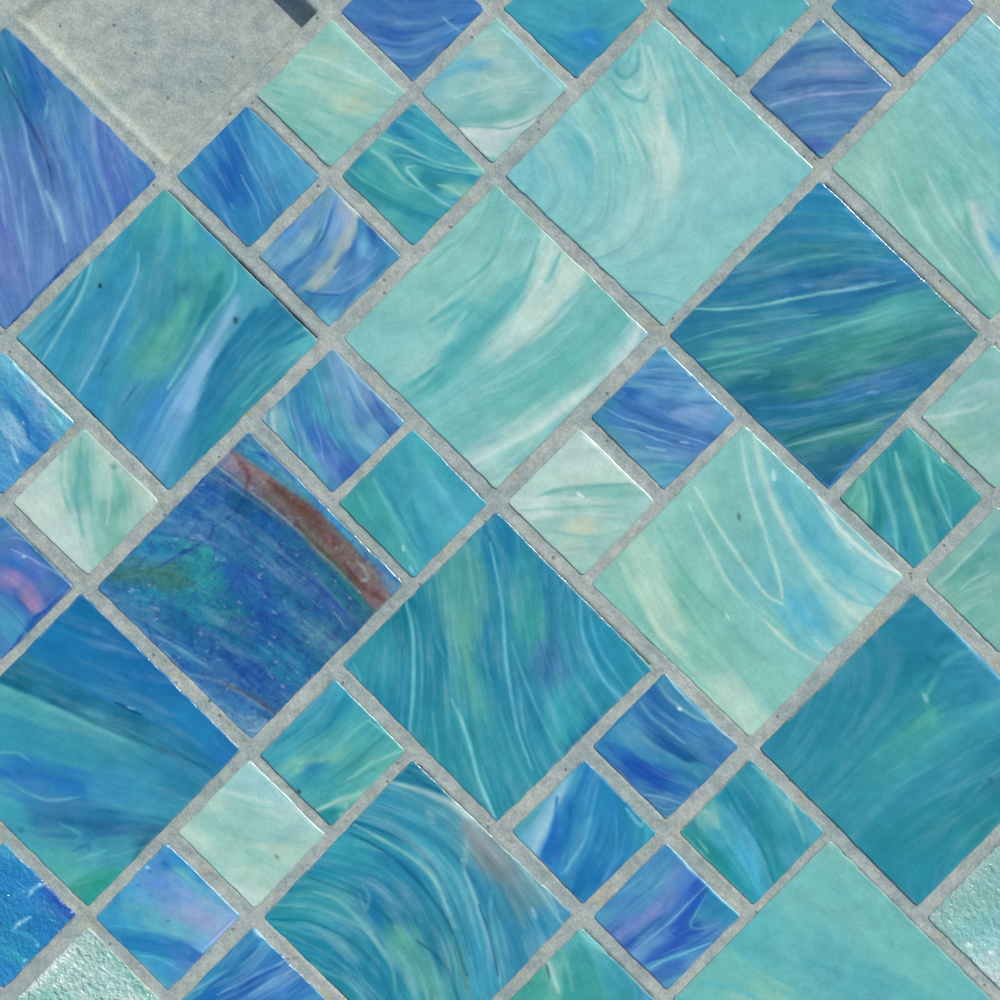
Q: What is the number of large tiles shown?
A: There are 13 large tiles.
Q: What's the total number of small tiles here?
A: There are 32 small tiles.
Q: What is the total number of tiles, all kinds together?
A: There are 45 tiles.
